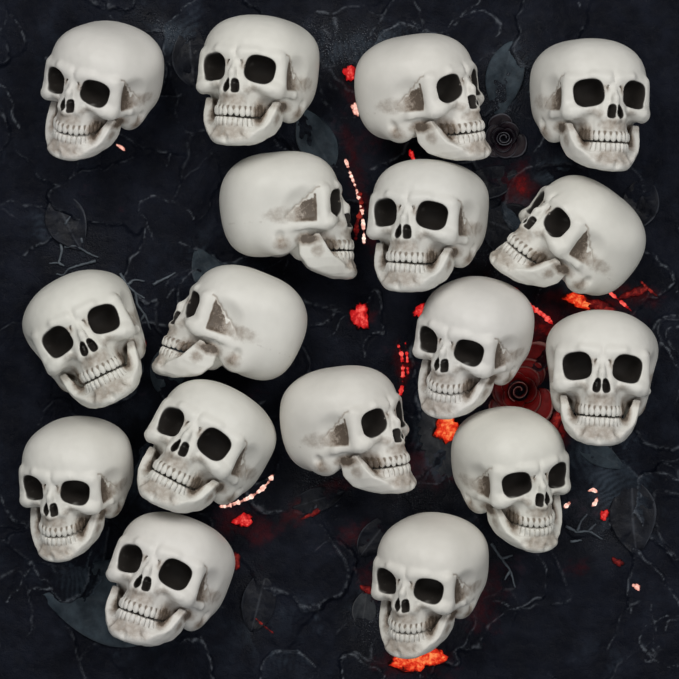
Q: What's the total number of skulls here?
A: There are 17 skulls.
